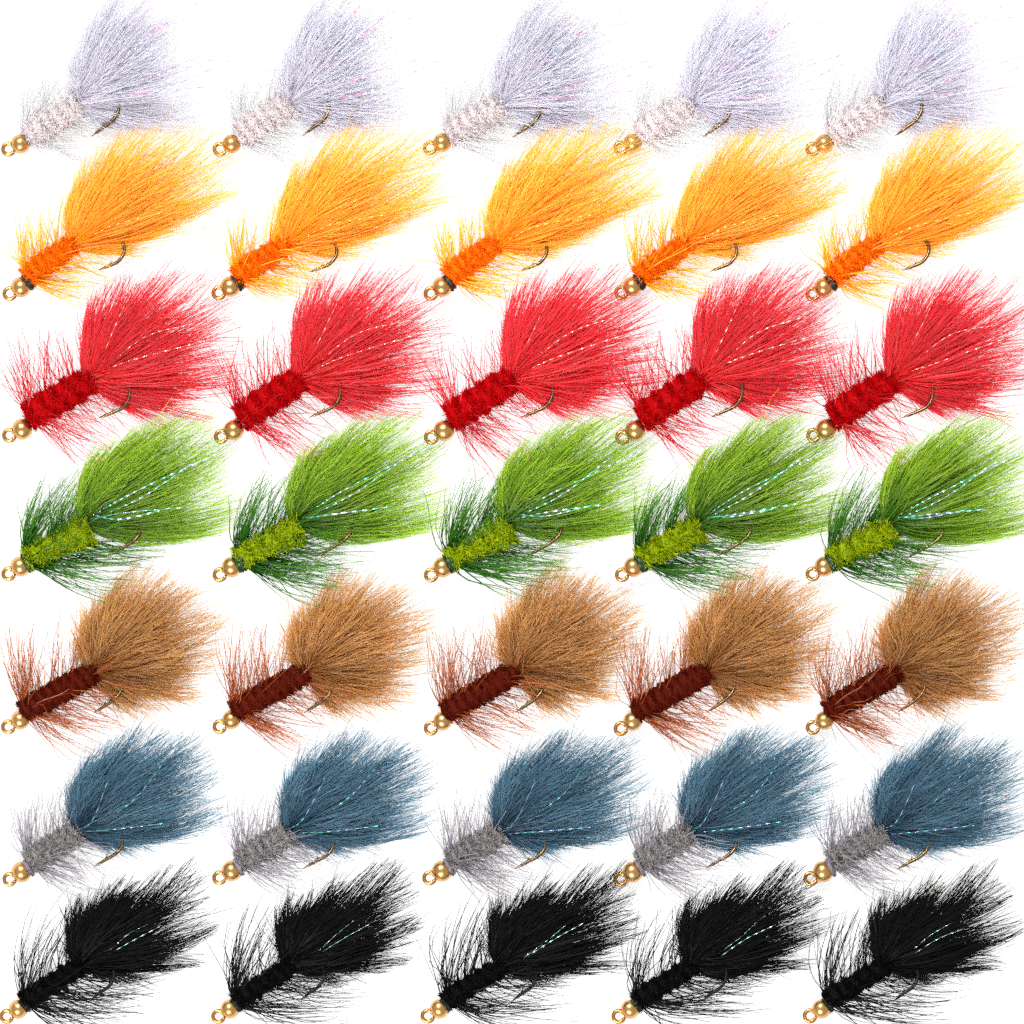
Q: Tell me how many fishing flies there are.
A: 35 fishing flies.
